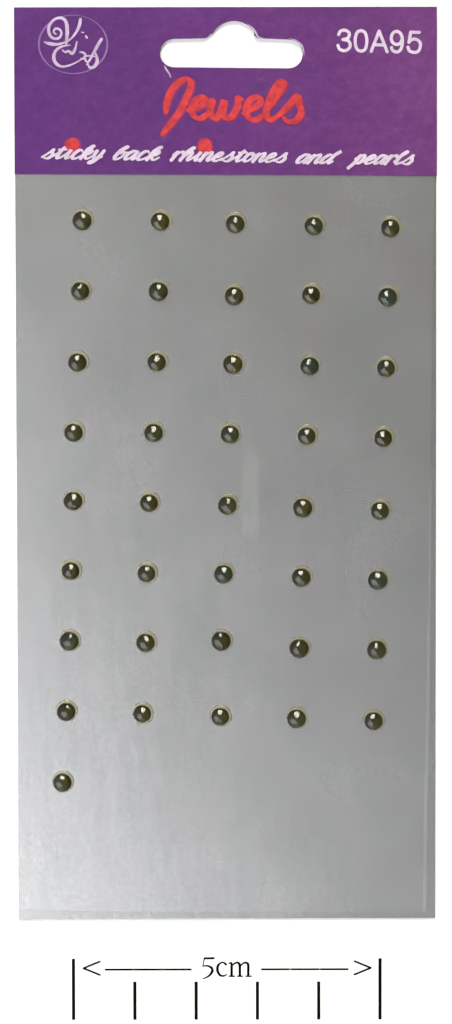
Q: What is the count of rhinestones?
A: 41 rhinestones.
